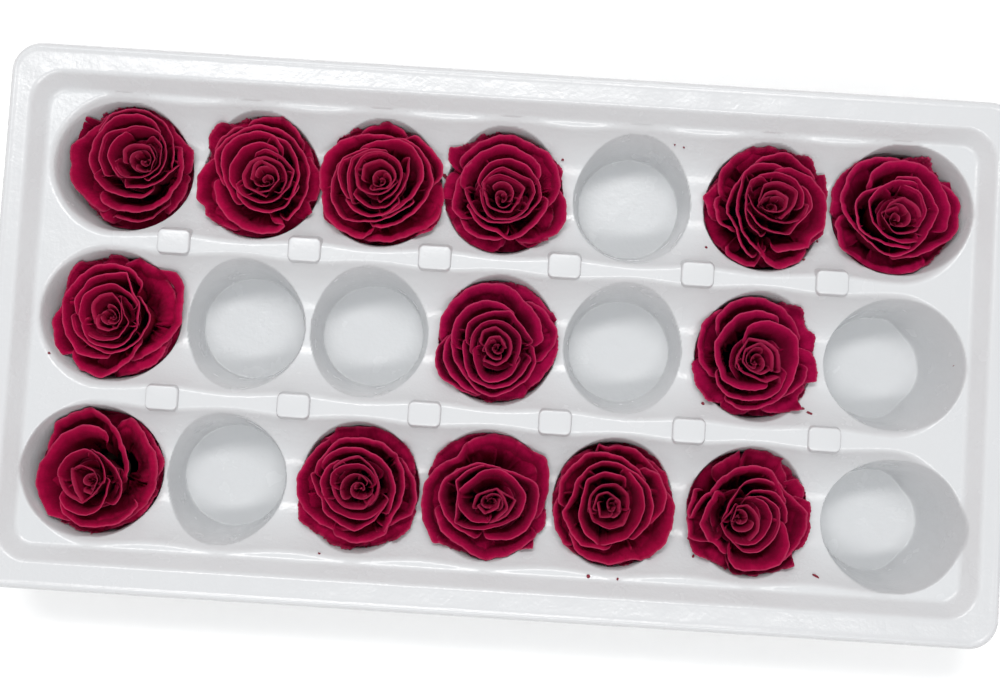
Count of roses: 14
